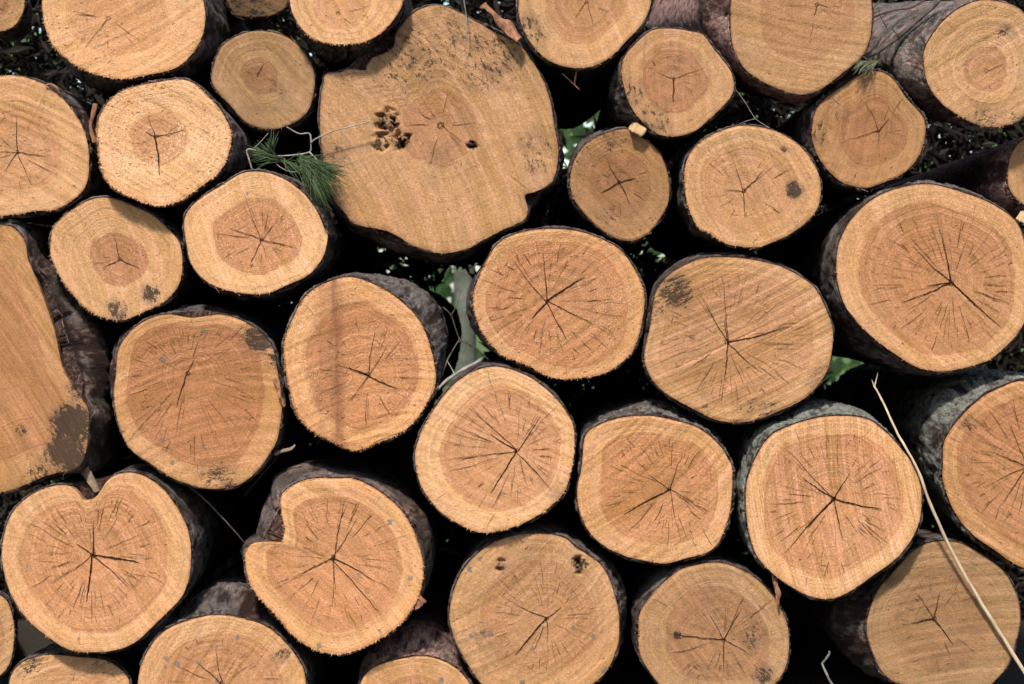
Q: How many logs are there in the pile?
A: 37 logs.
